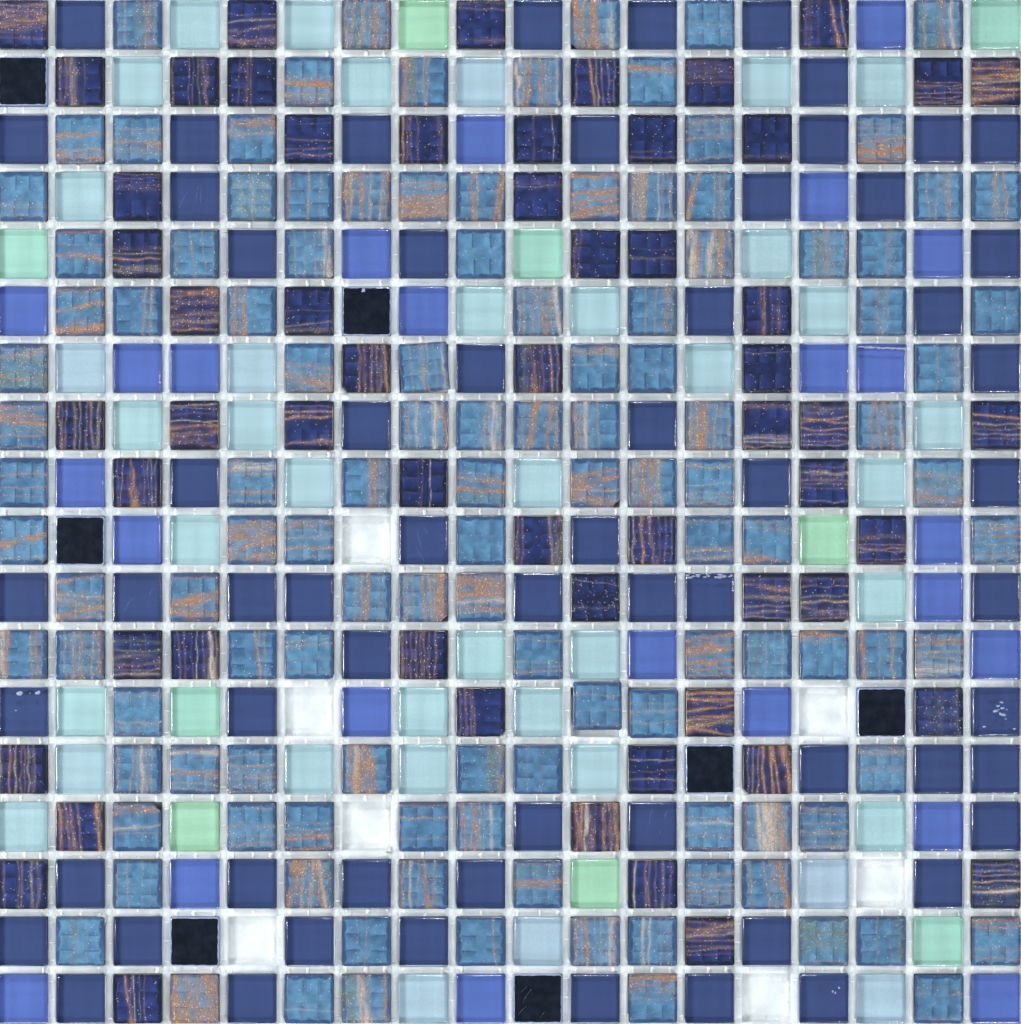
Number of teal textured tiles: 119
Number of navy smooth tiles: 62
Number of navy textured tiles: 58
